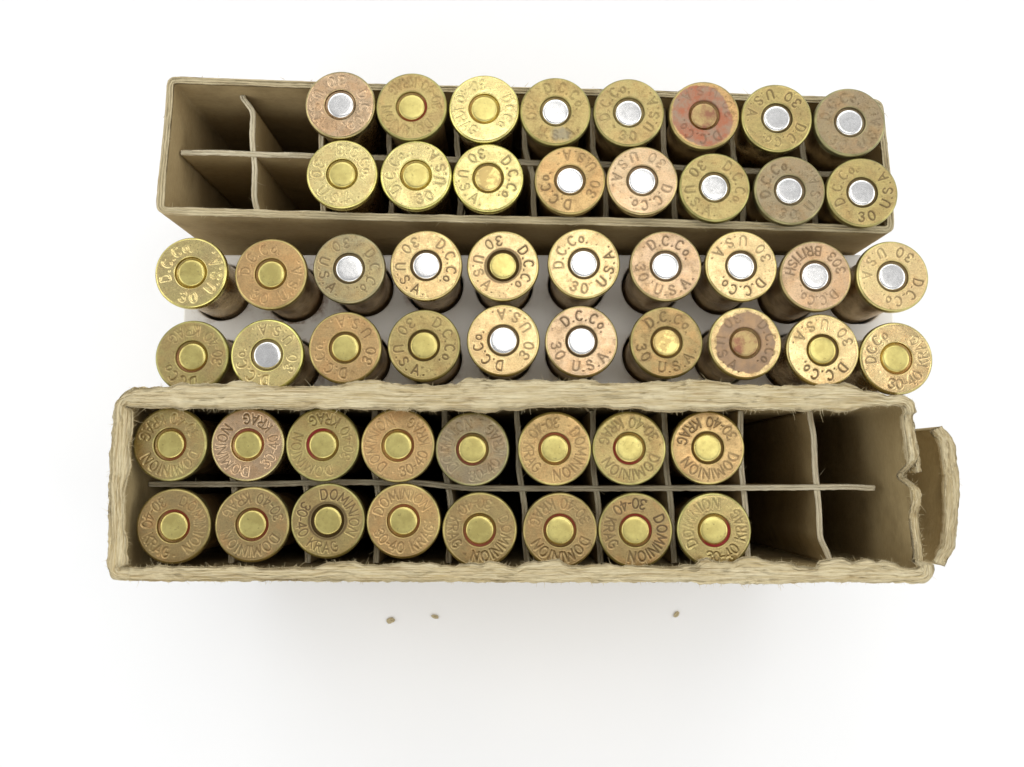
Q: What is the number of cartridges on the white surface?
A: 52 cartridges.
